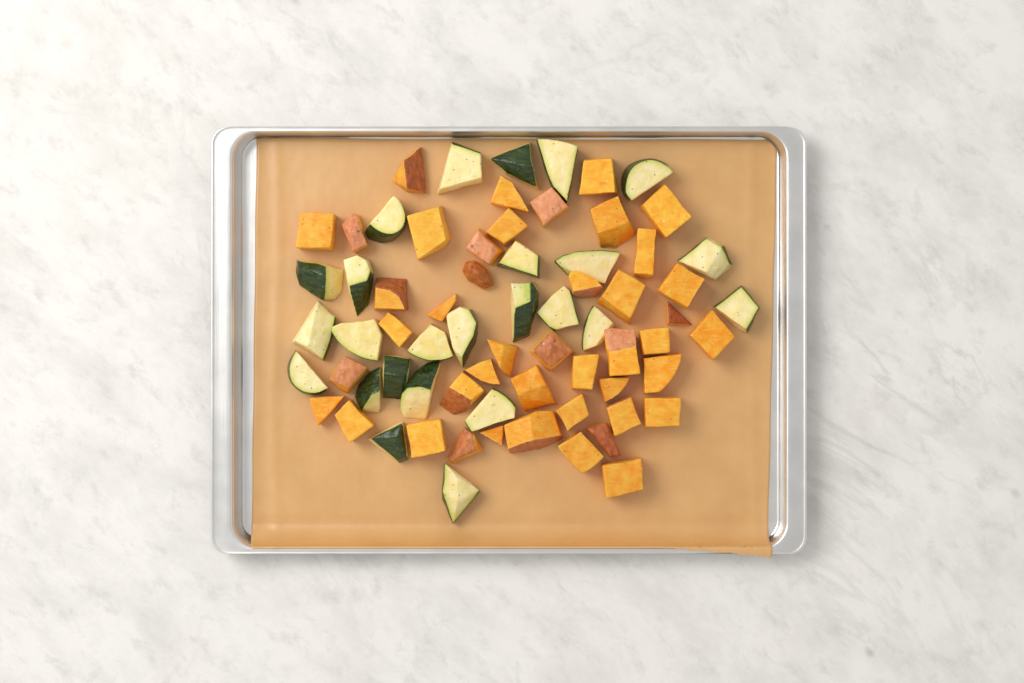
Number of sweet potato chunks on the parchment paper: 44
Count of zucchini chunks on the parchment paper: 25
